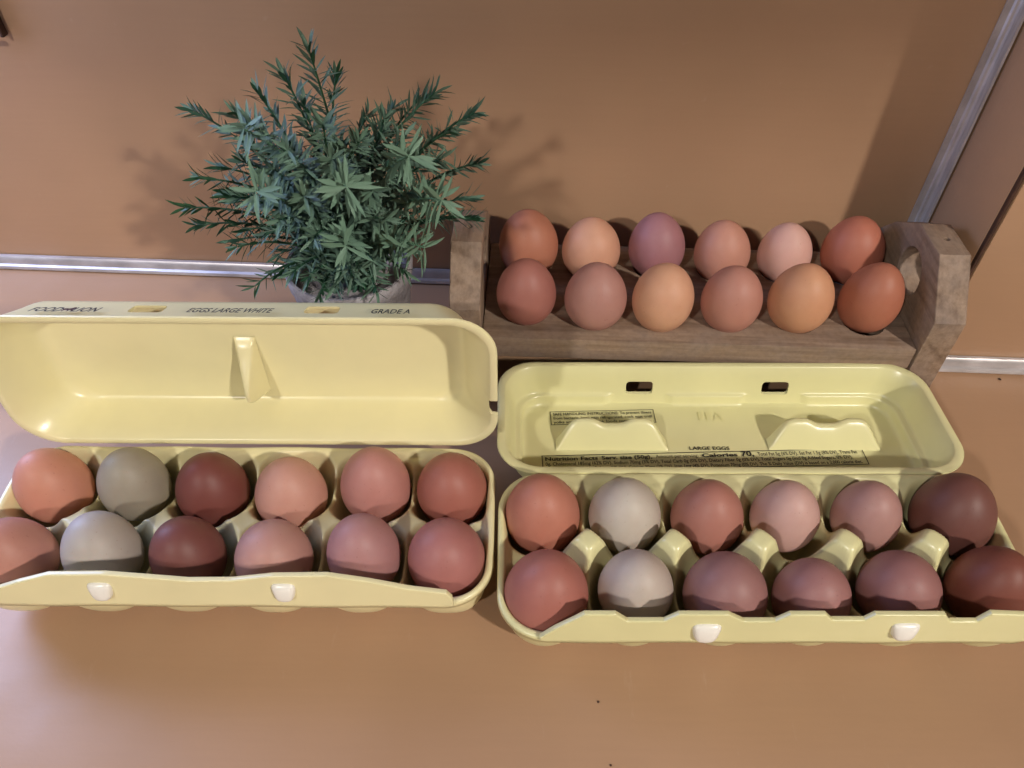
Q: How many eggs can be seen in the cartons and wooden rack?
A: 36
